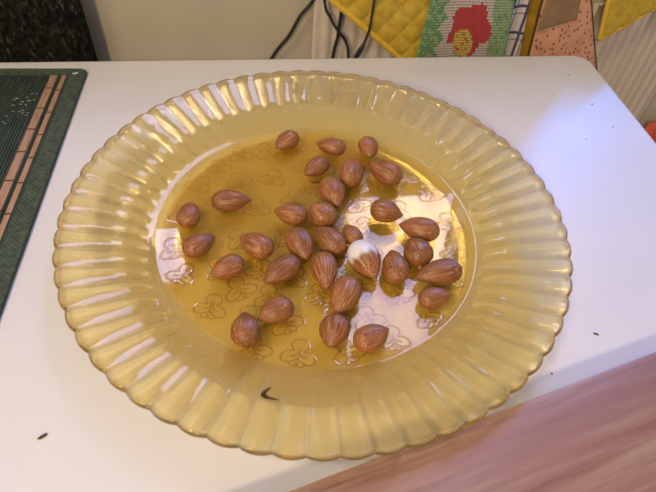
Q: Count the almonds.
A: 31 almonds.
